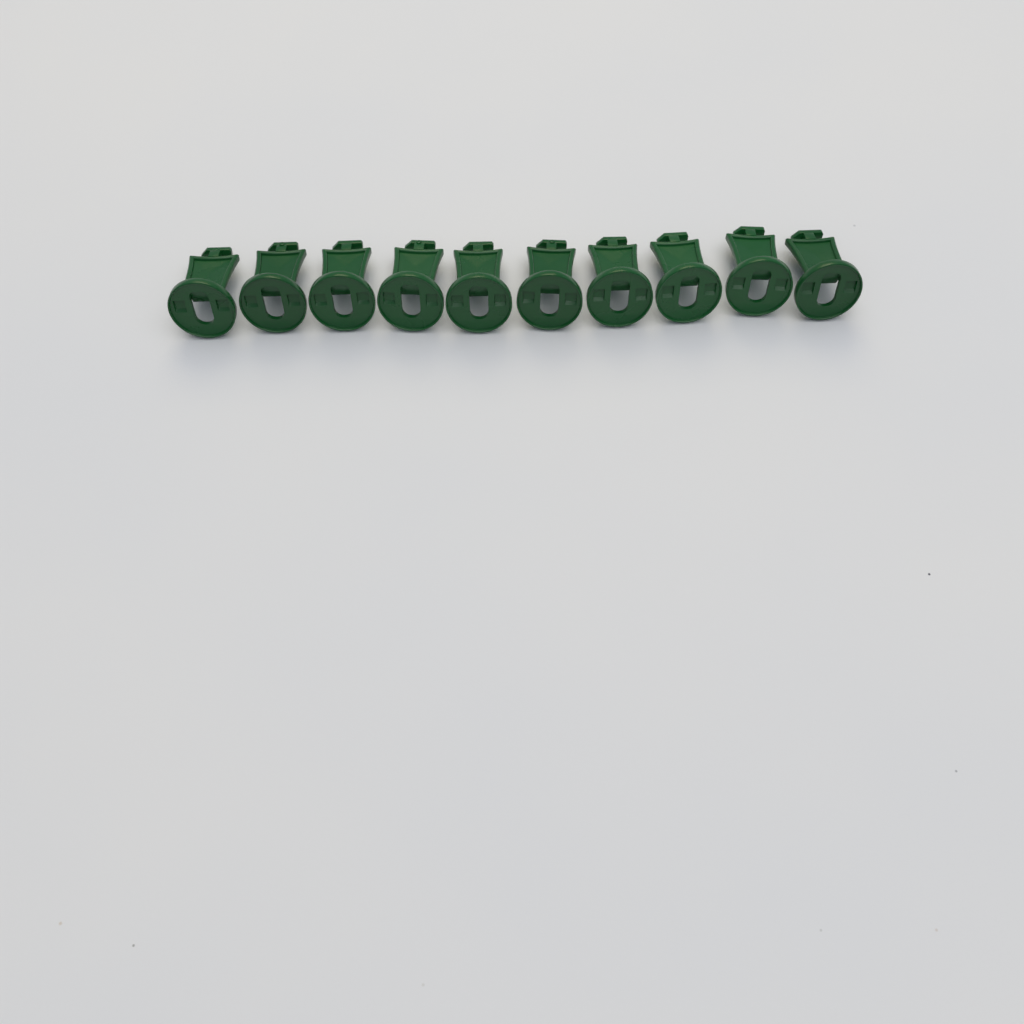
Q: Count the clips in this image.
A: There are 10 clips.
